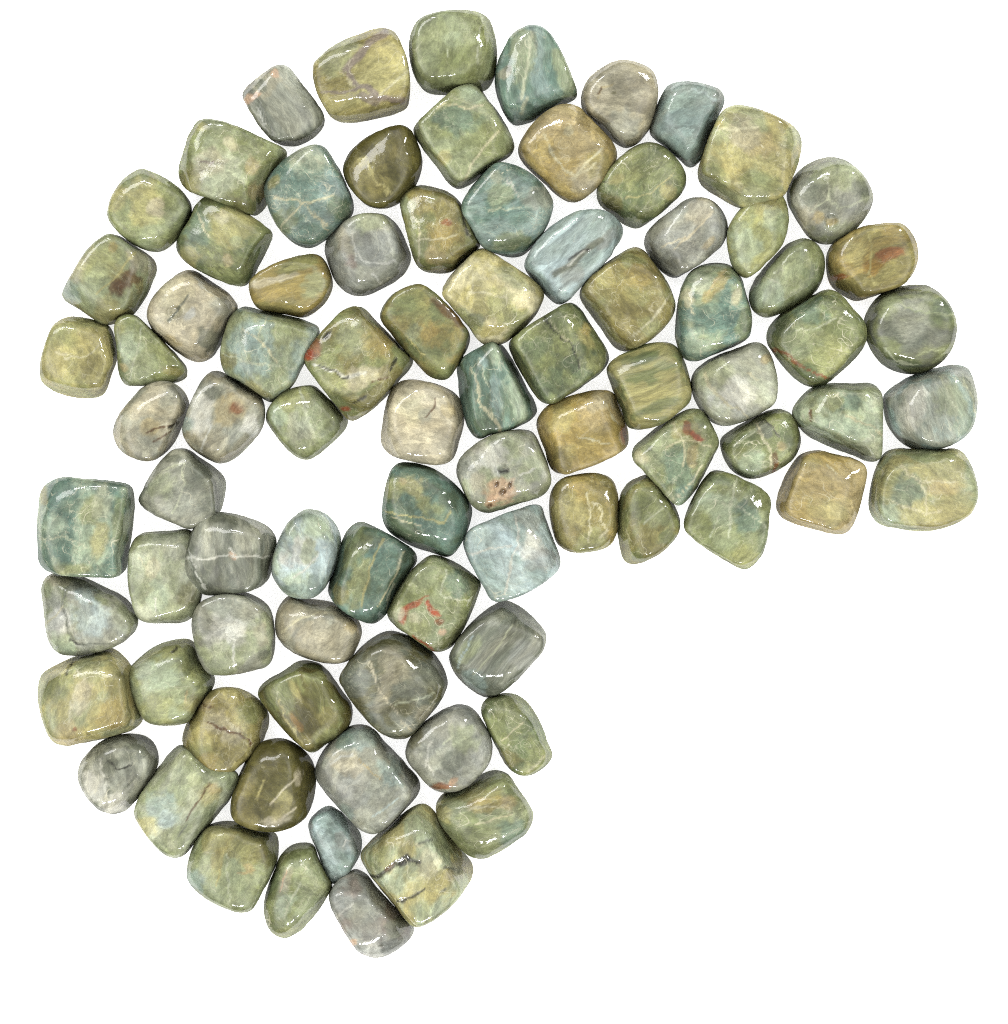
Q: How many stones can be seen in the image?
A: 86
